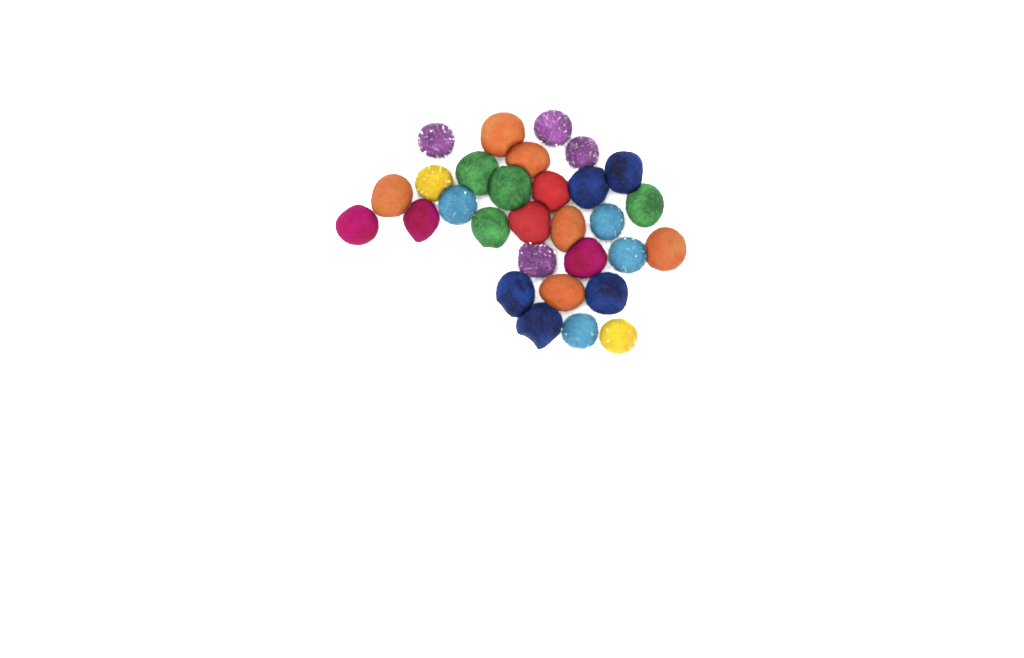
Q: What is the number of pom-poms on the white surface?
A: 30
